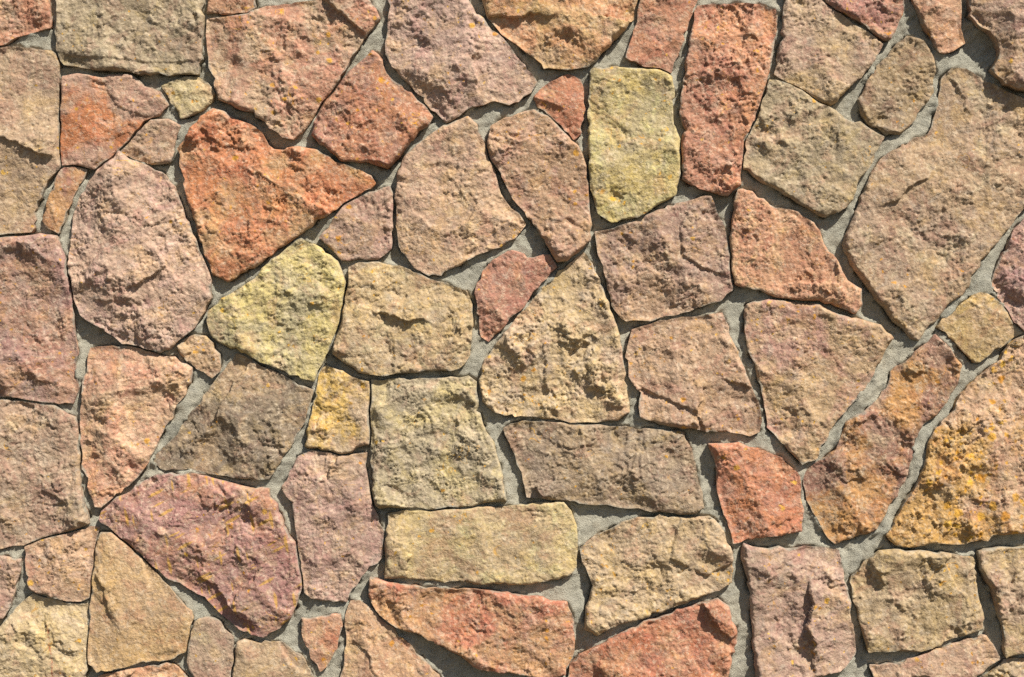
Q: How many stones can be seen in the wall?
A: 69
